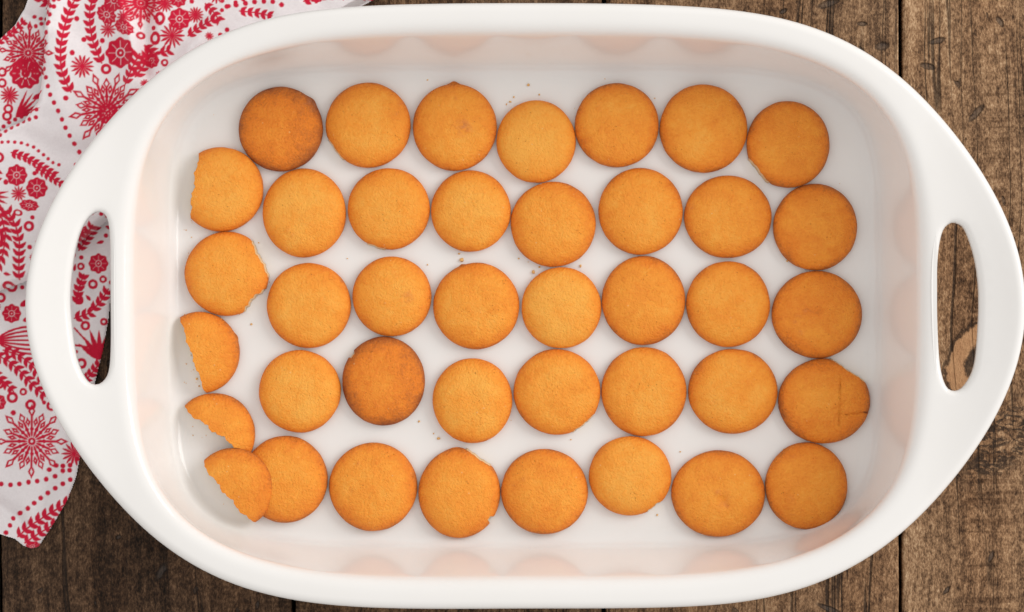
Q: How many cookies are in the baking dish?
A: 40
